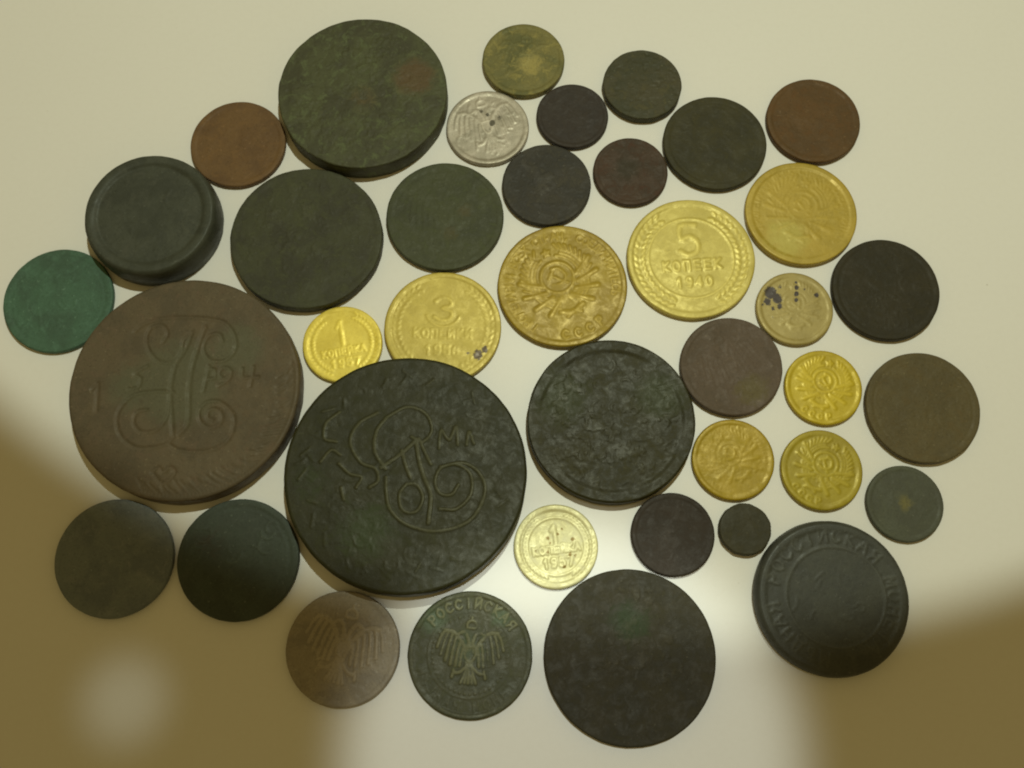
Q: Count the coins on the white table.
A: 39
